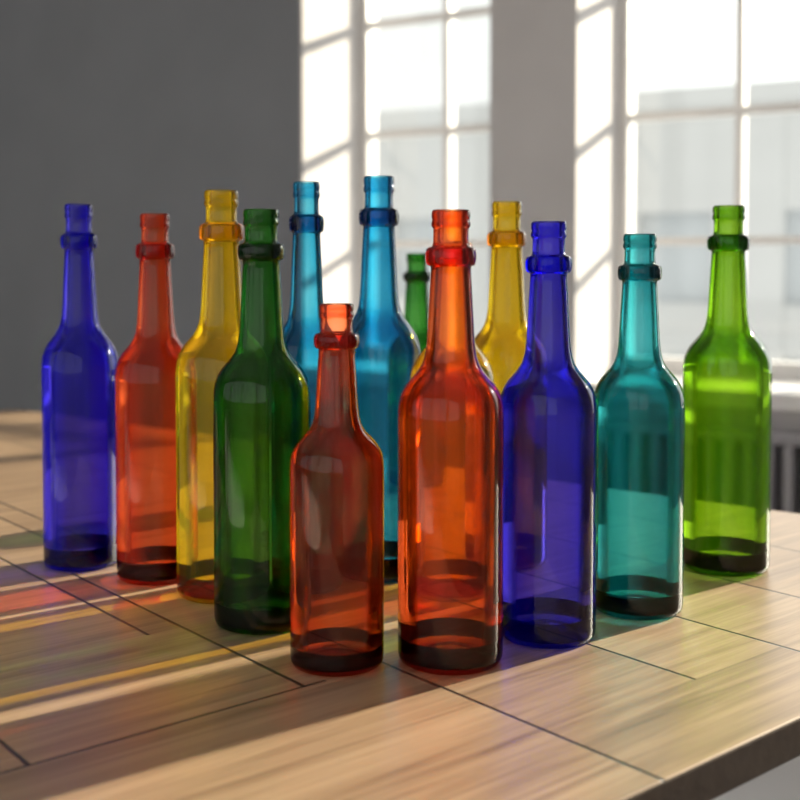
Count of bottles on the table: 14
